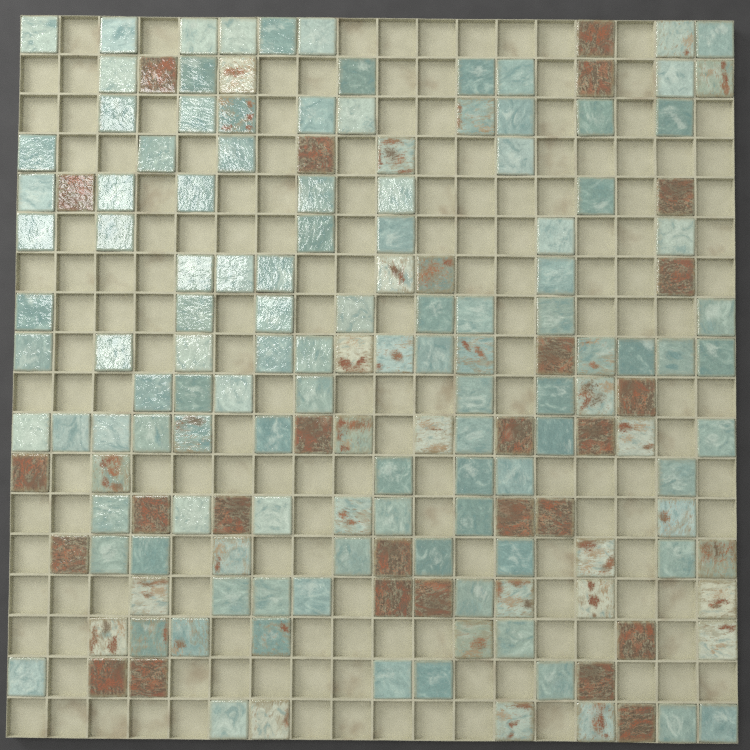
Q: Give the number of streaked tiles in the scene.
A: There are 36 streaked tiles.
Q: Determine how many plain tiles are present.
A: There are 98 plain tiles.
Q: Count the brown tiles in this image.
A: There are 26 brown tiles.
